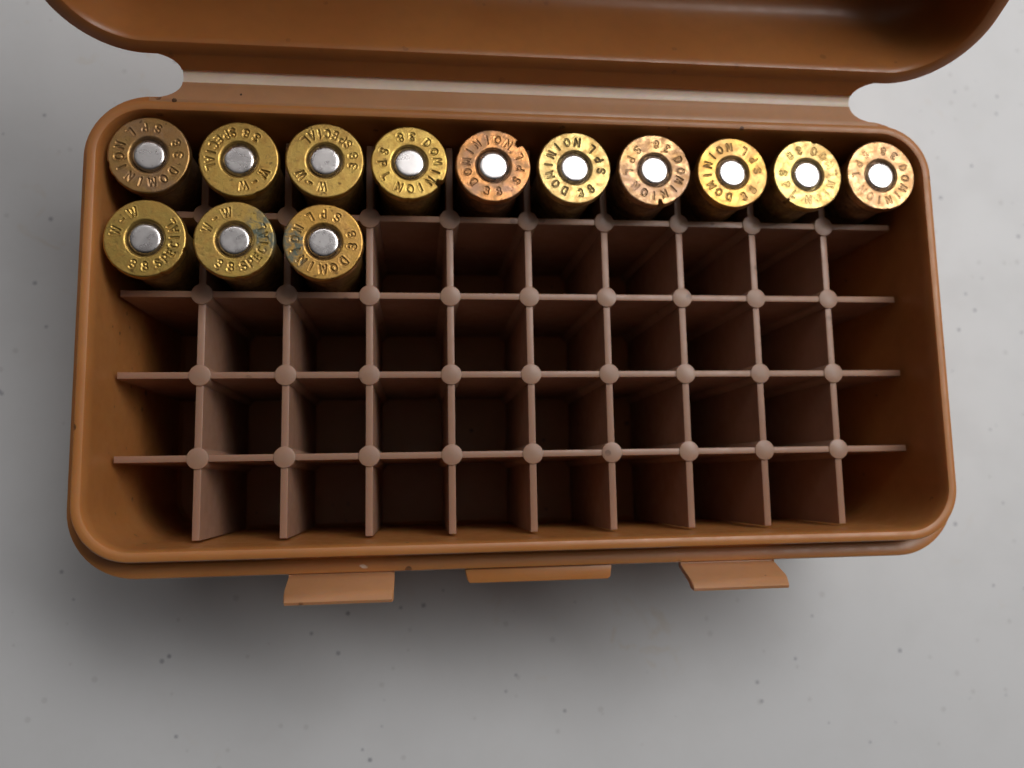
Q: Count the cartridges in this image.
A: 13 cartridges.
